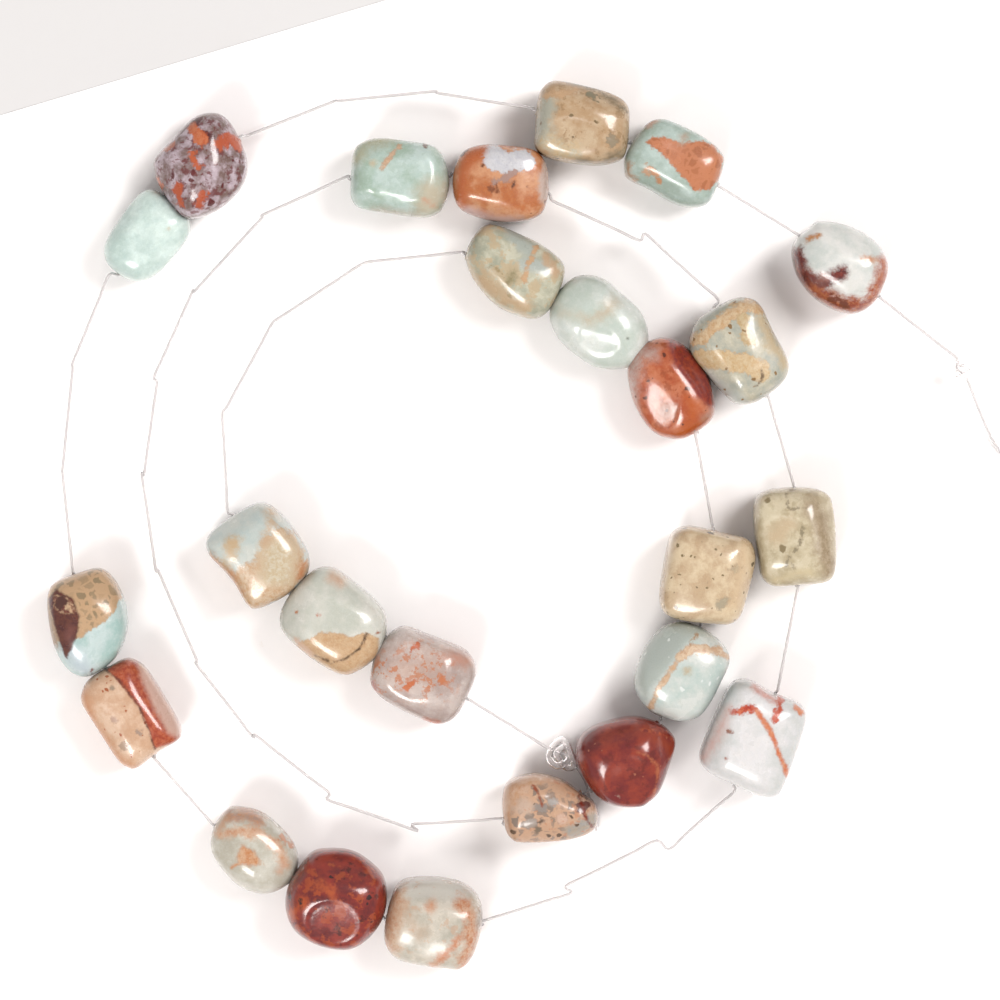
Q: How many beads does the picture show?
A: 25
